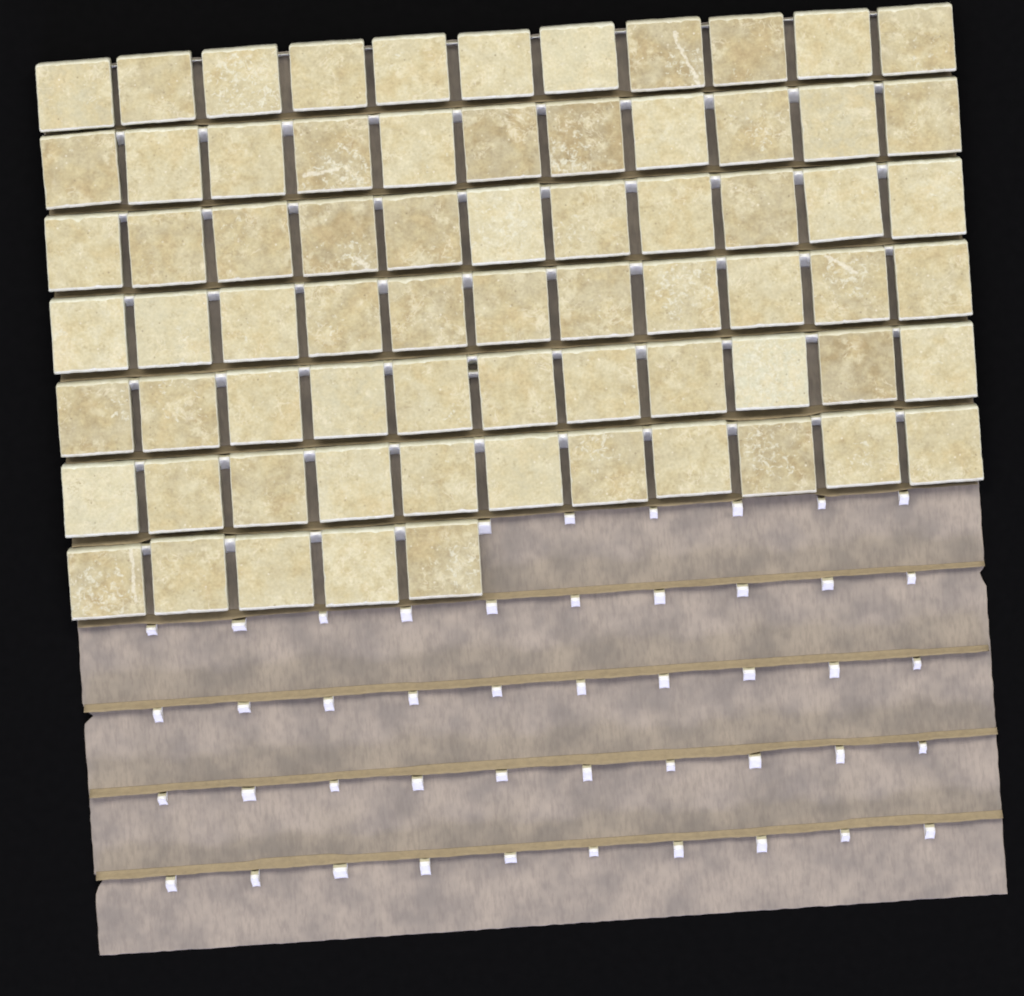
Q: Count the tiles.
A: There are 71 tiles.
